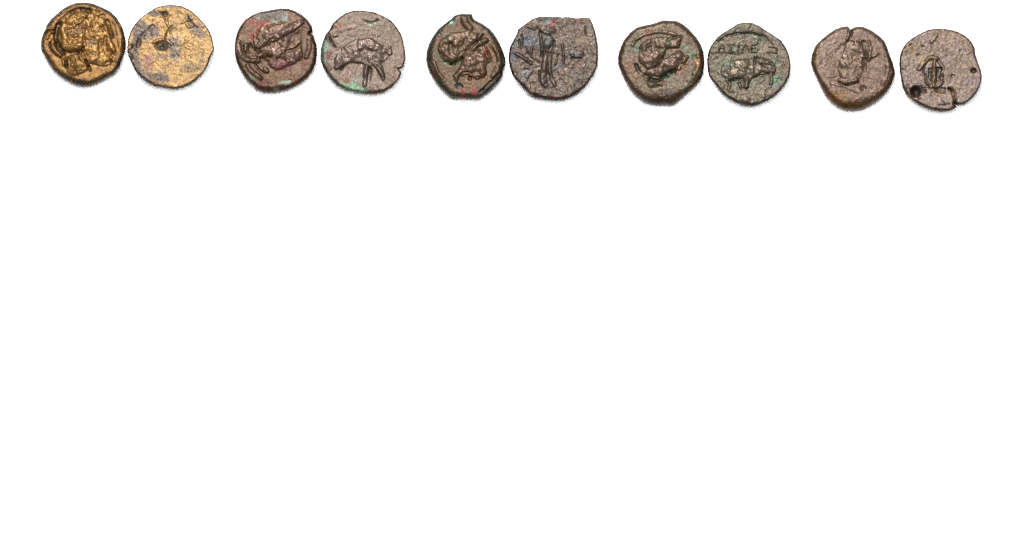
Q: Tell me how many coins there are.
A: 10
